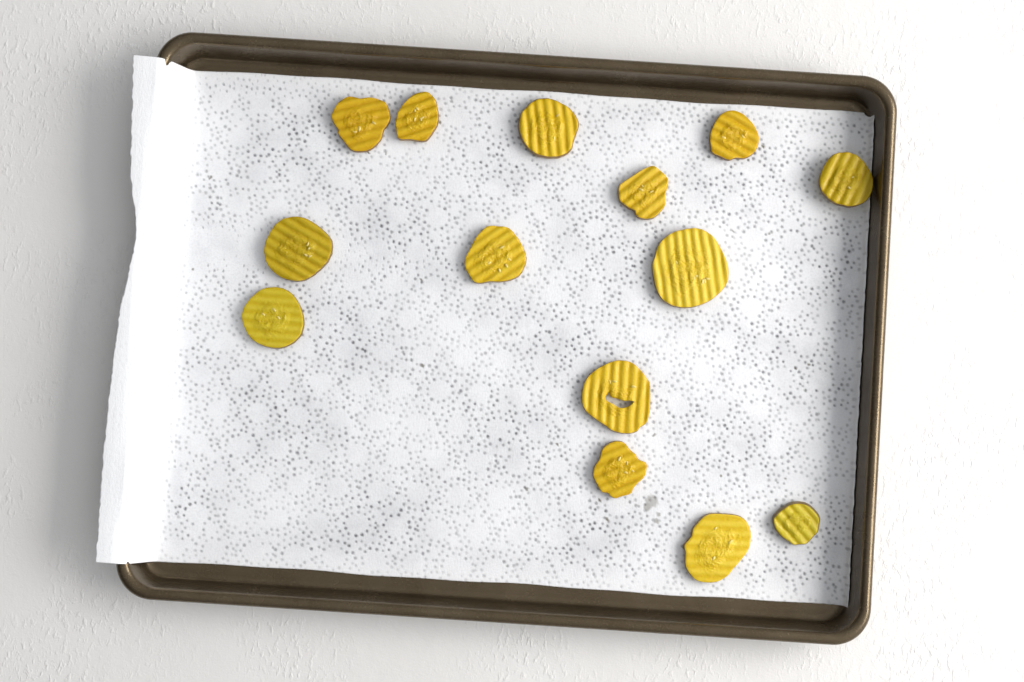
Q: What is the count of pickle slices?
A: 14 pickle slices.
